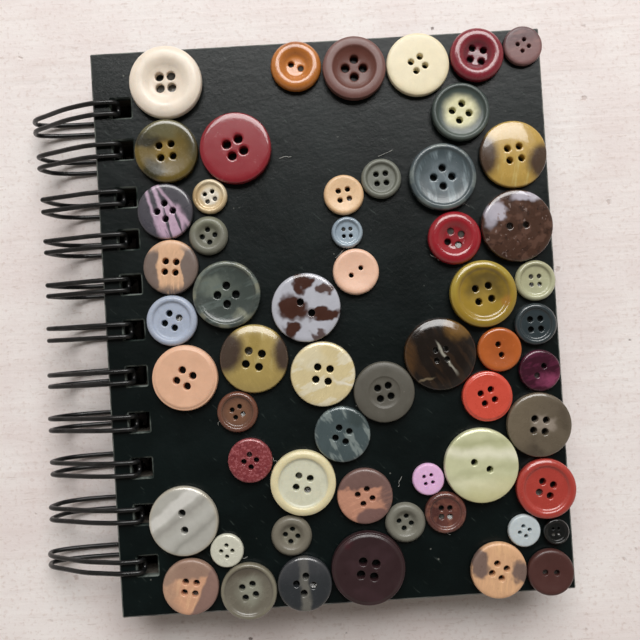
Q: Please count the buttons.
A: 57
